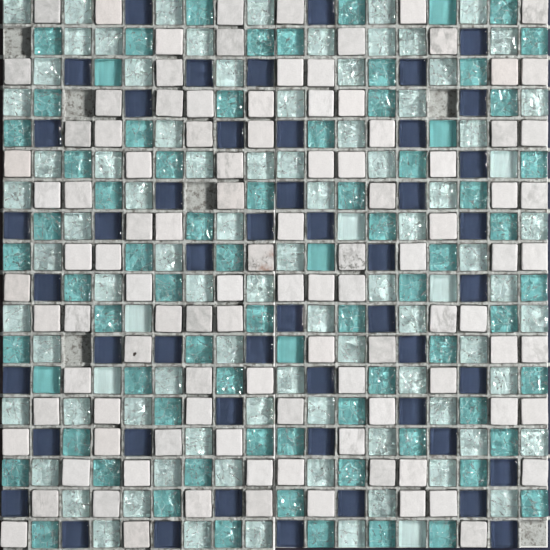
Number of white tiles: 104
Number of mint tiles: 89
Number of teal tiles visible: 75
